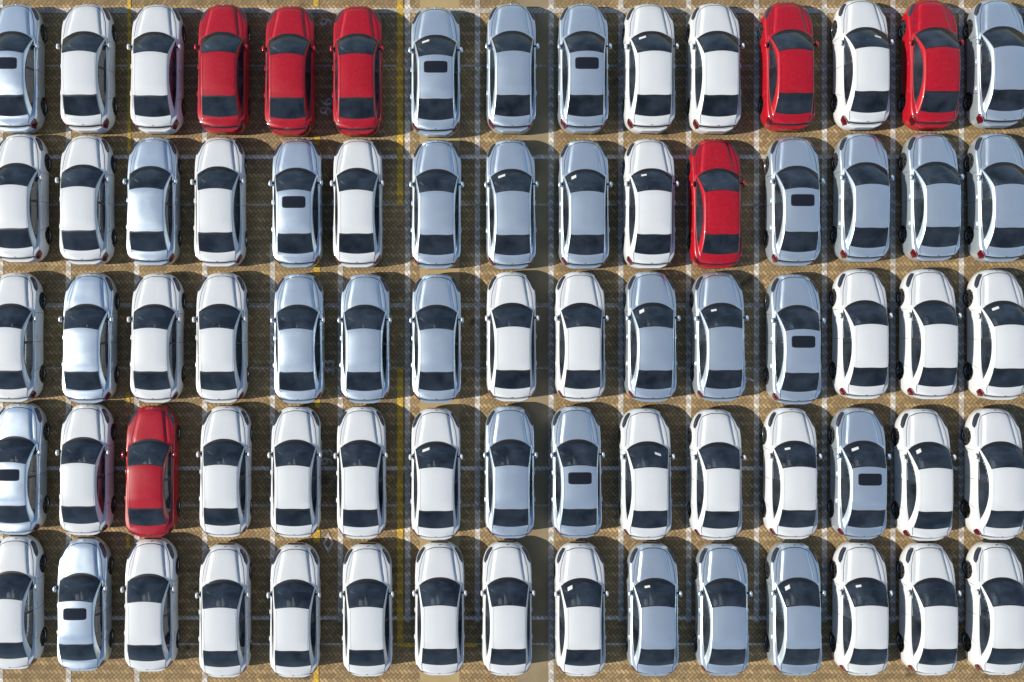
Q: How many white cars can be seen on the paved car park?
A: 39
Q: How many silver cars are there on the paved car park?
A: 29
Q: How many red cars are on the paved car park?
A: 7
